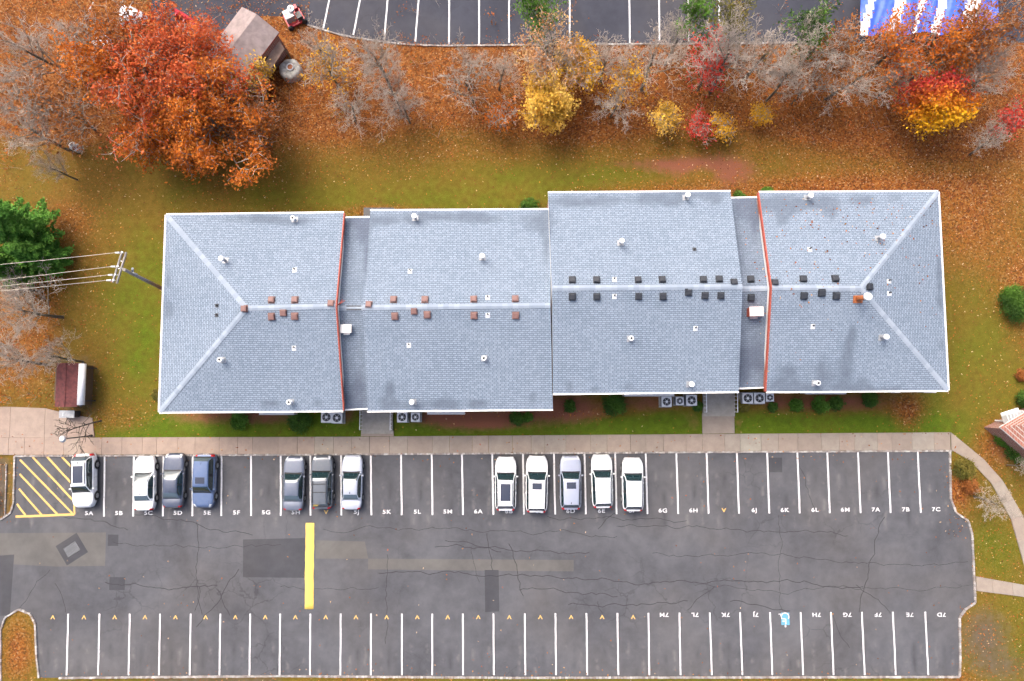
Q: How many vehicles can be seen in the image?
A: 12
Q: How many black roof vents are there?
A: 23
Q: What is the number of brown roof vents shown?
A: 17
